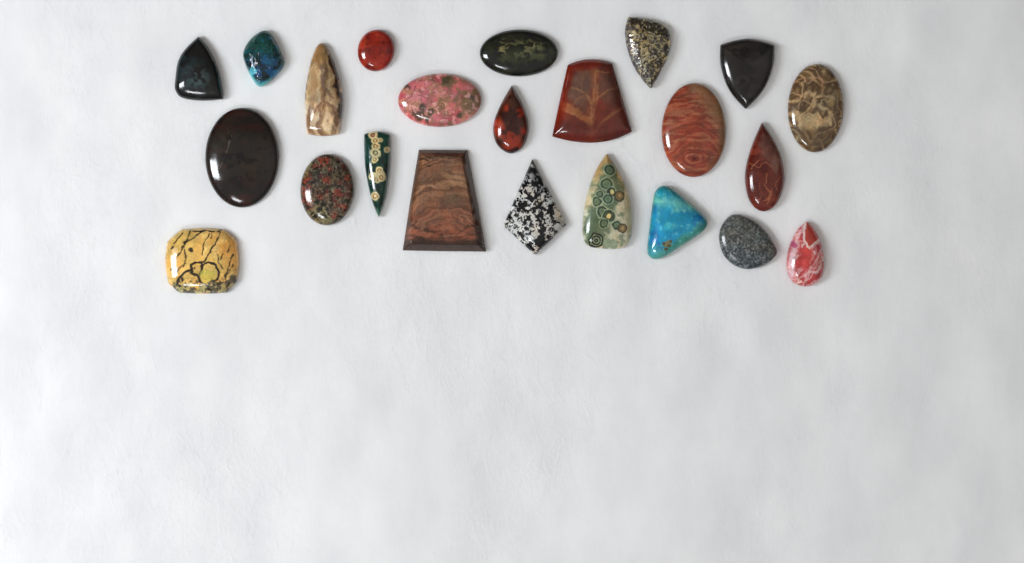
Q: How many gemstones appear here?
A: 23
